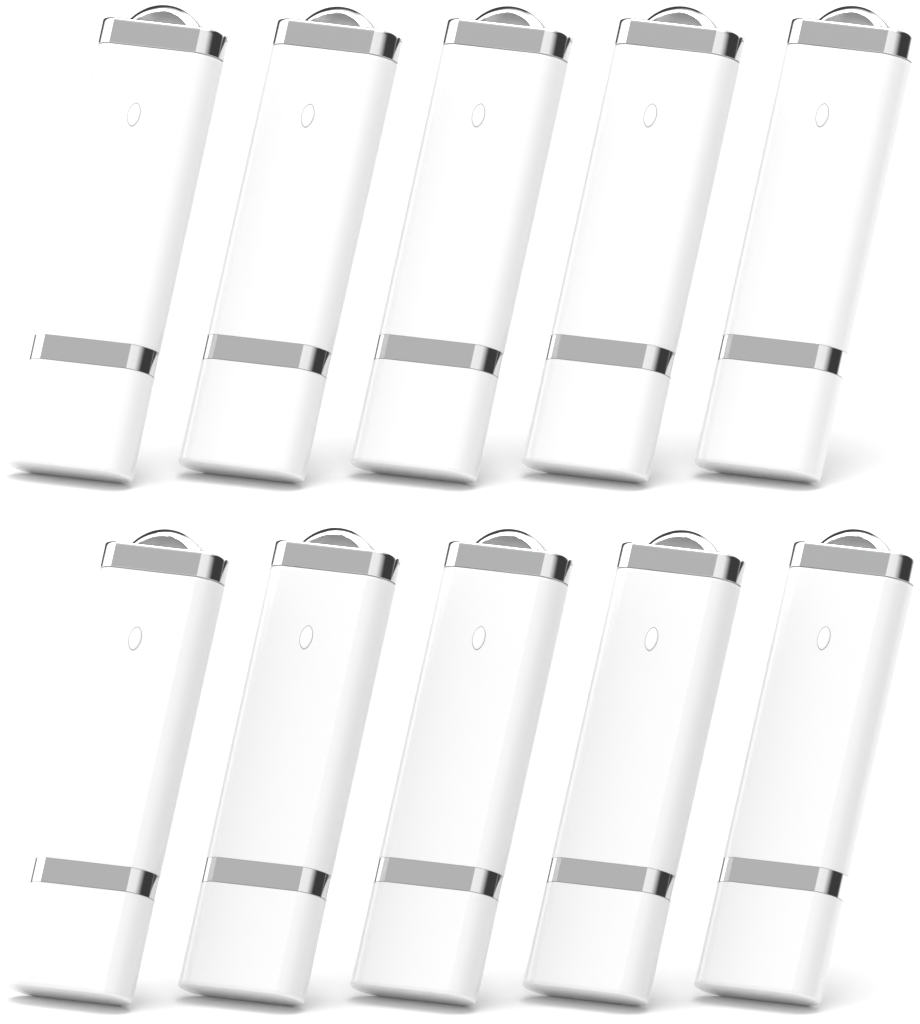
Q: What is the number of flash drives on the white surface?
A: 10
